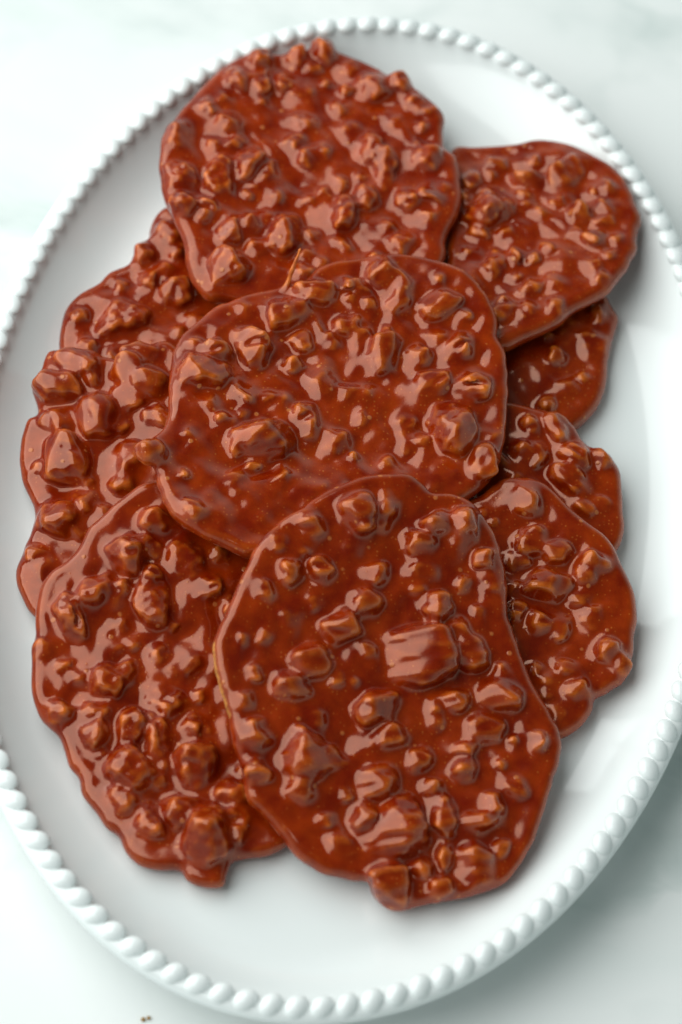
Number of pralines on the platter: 10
